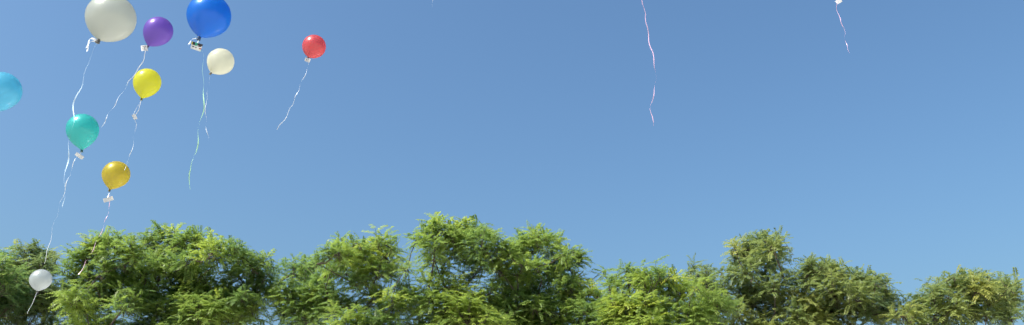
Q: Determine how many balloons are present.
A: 10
